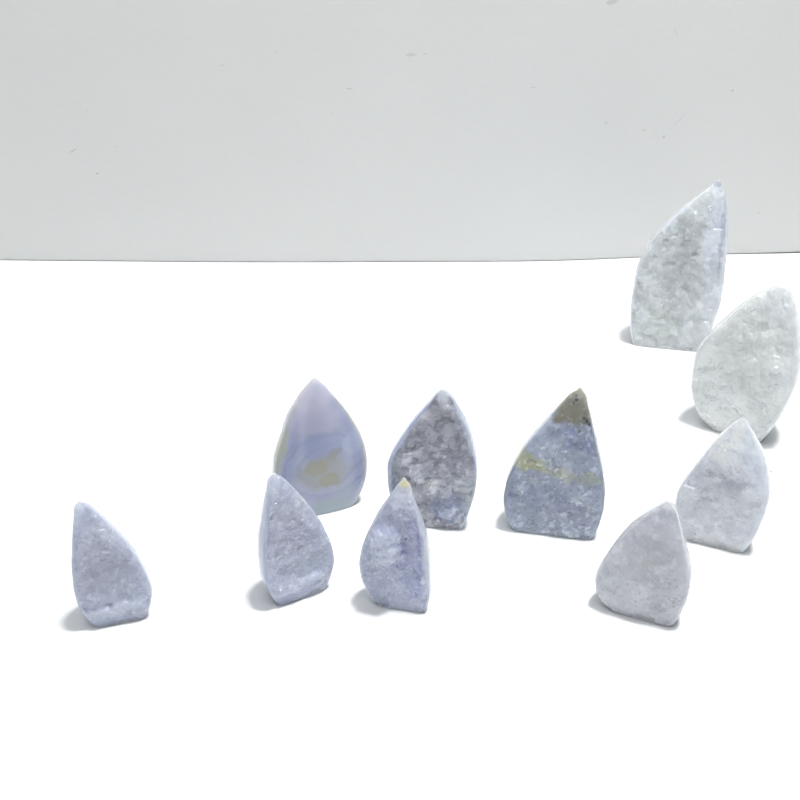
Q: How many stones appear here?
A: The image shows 10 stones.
